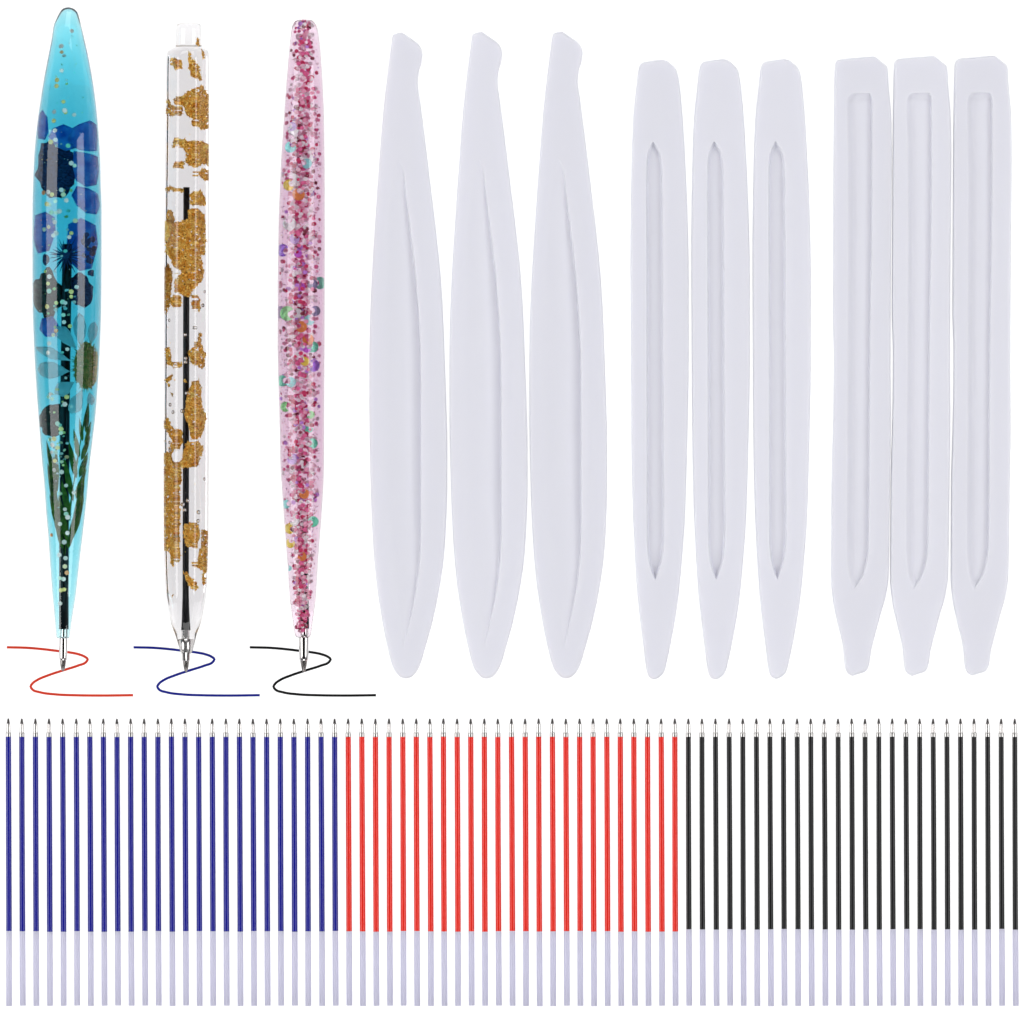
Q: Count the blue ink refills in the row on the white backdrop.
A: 25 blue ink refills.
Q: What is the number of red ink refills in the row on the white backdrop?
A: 25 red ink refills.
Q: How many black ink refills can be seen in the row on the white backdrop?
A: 25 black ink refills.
